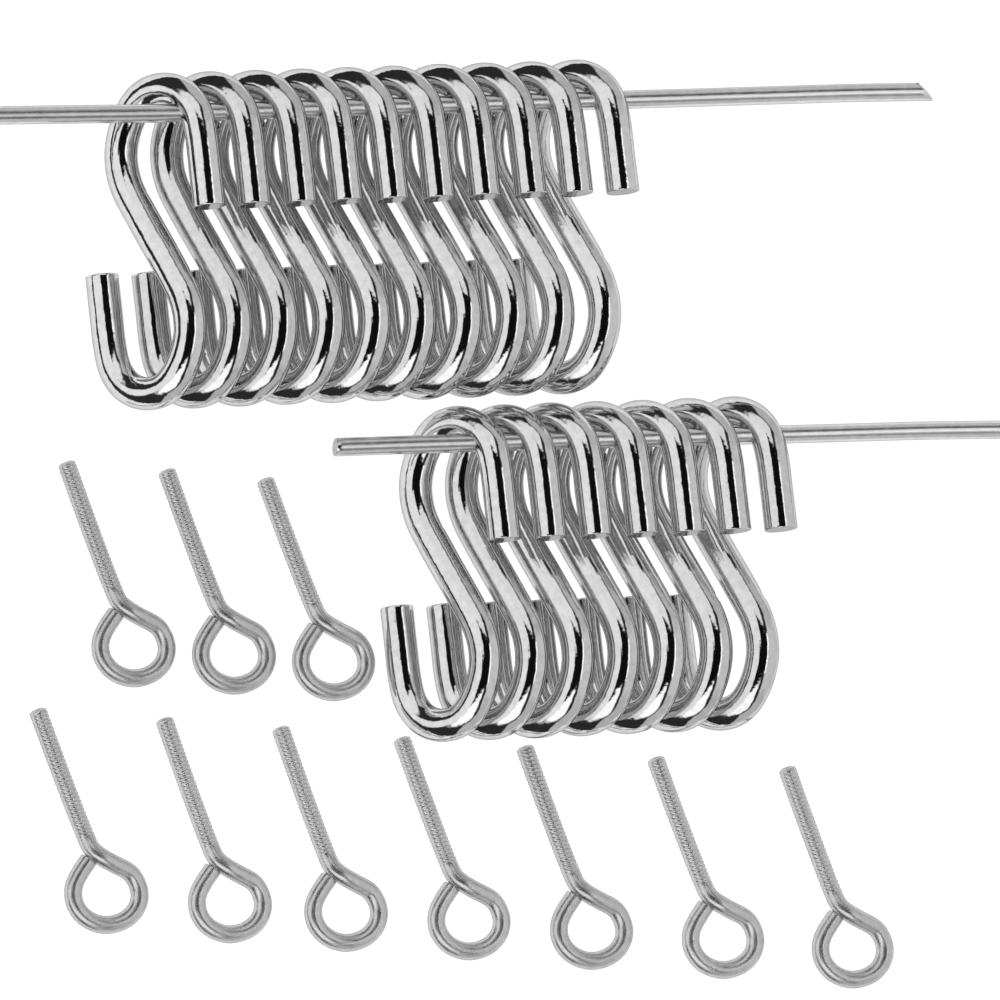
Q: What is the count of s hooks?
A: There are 17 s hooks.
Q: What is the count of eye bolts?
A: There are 10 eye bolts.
